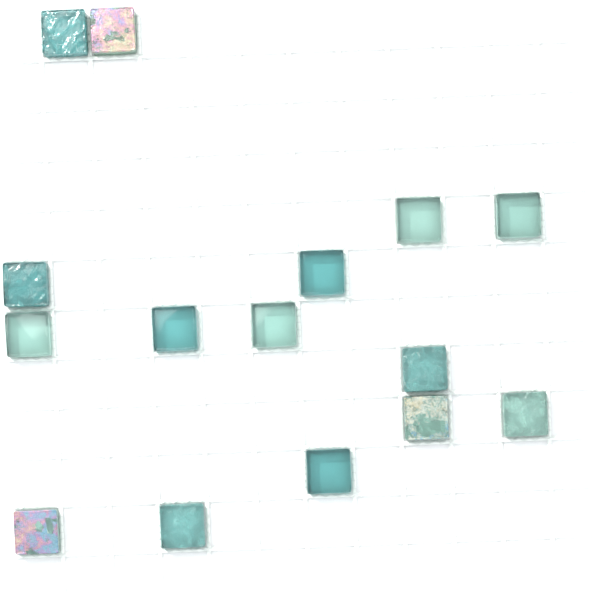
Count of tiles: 15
